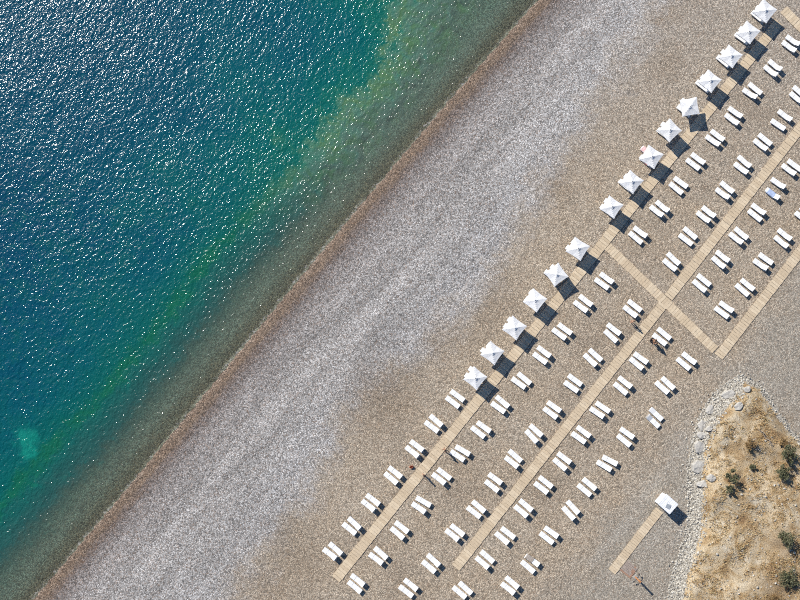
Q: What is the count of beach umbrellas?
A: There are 15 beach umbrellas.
